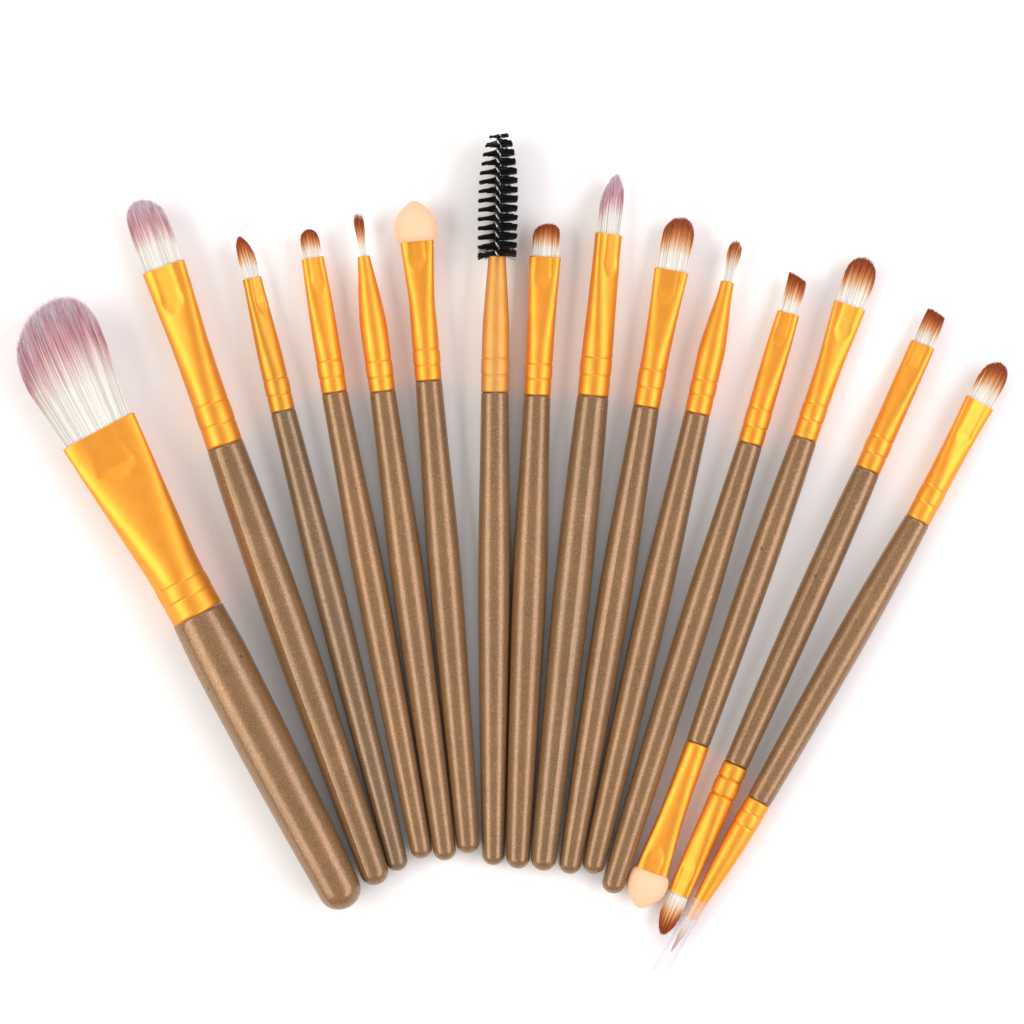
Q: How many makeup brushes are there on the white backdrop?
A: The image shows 15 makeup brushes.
